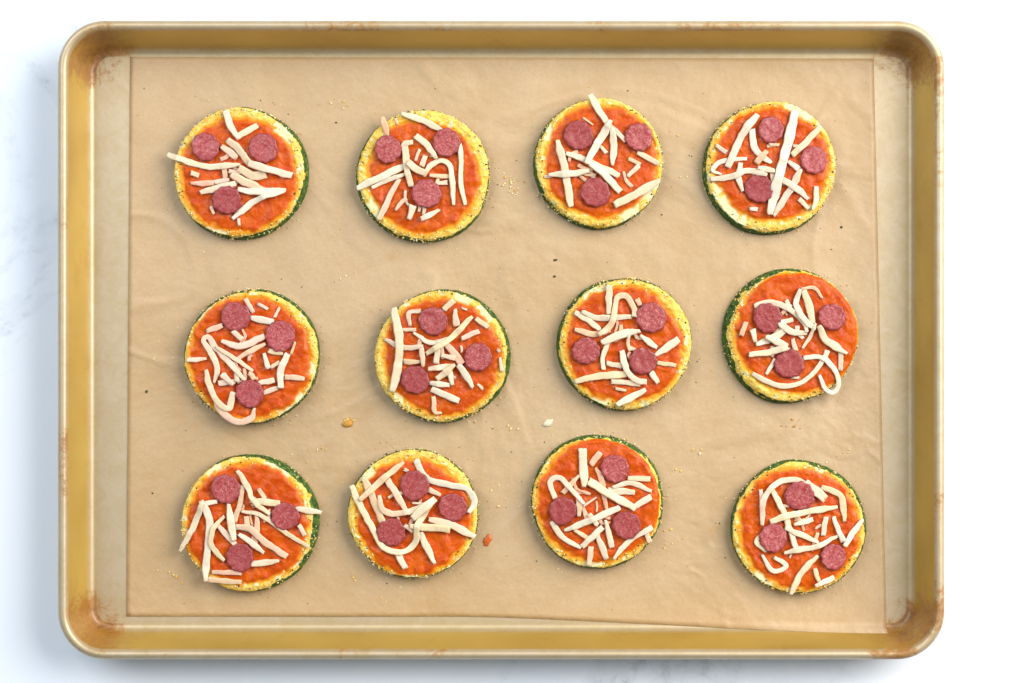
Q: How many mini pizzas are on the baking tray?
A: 12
